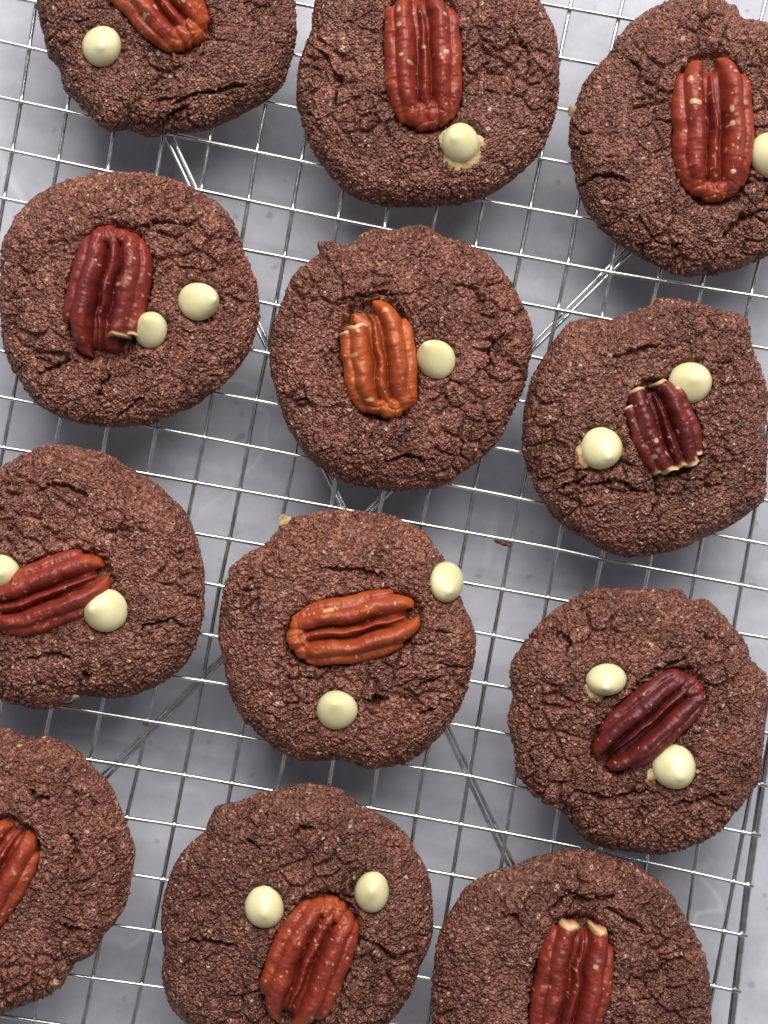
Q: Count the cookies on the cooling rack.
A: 12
